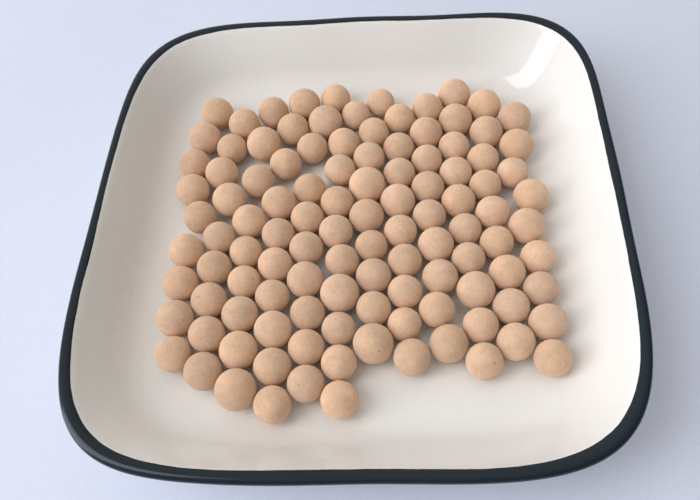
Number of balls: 112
